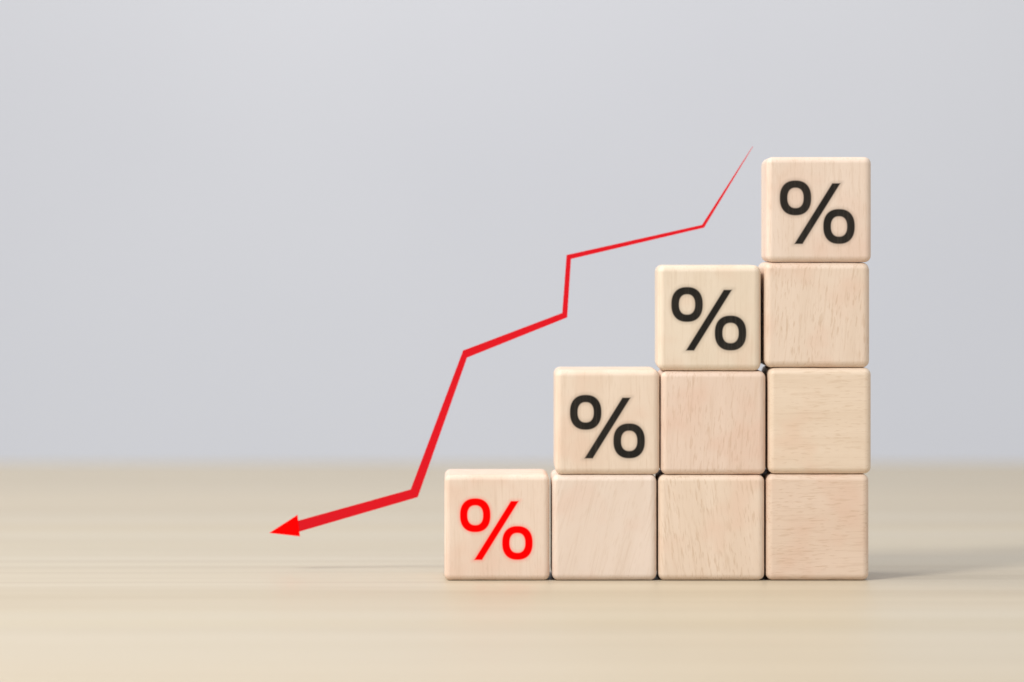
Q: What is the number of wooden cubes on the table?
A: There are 10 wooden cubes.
